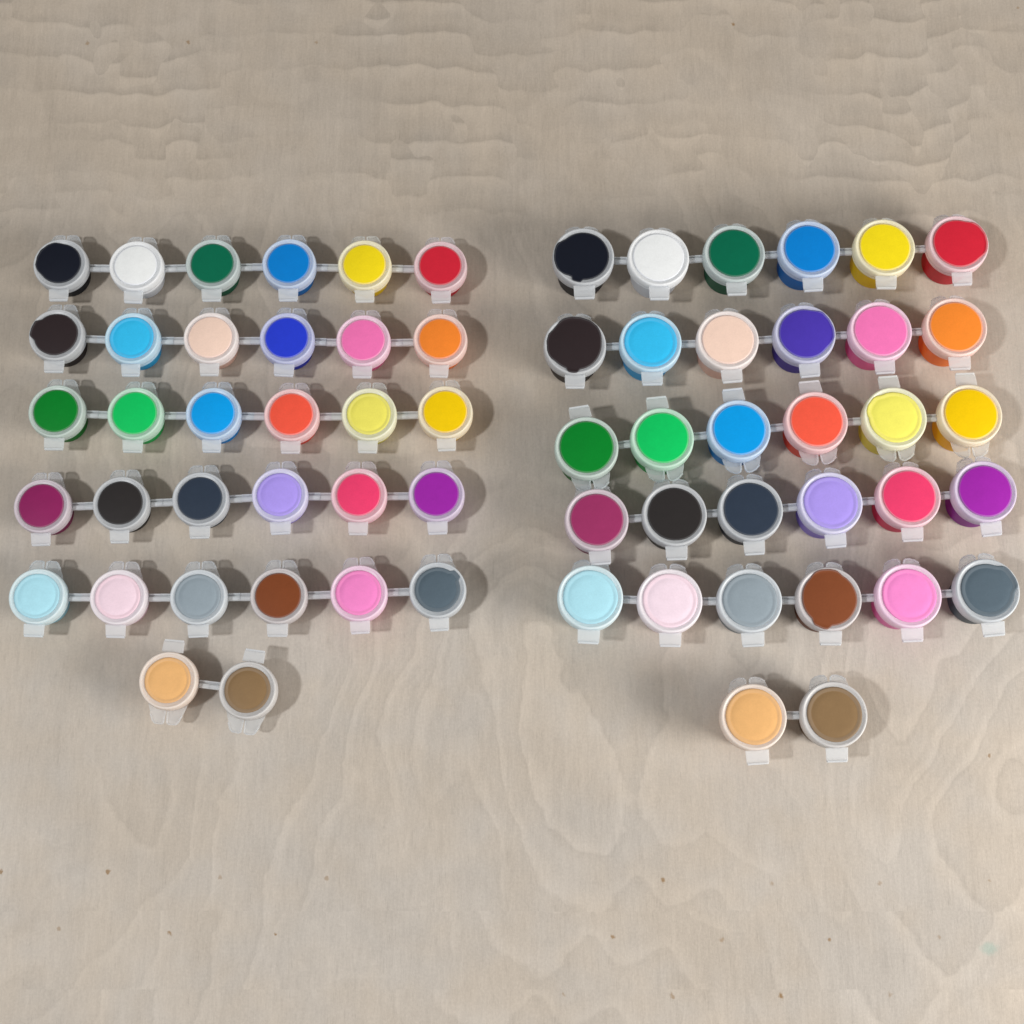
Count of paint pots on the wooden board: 64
